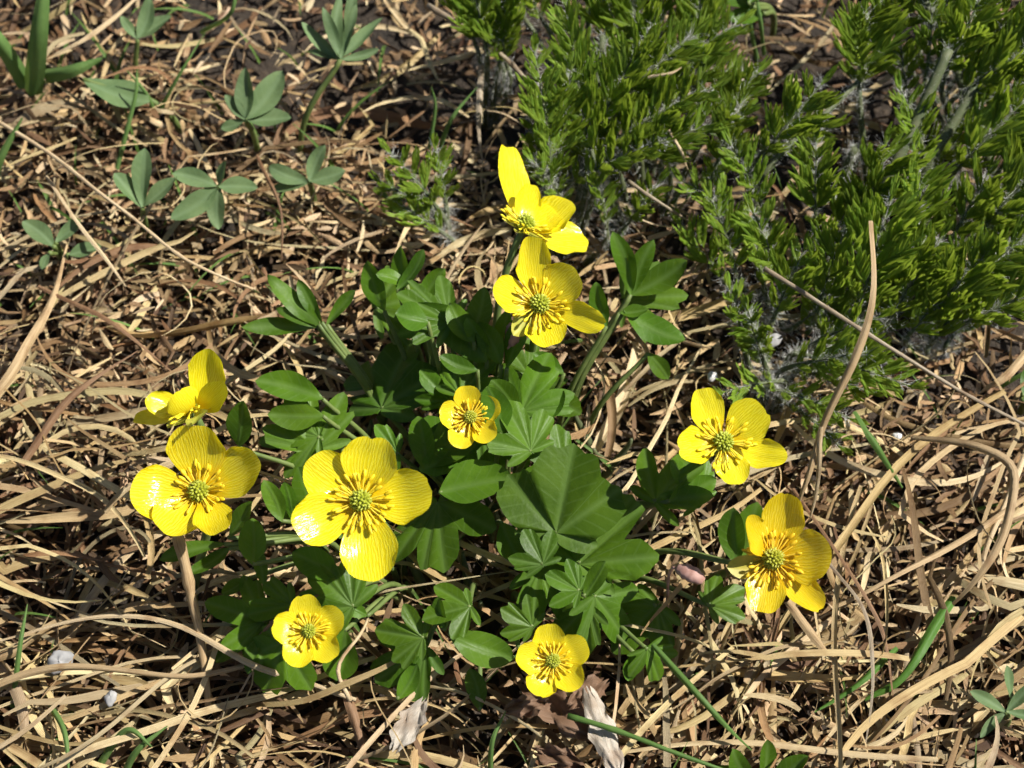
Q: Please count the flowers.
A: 10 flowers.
